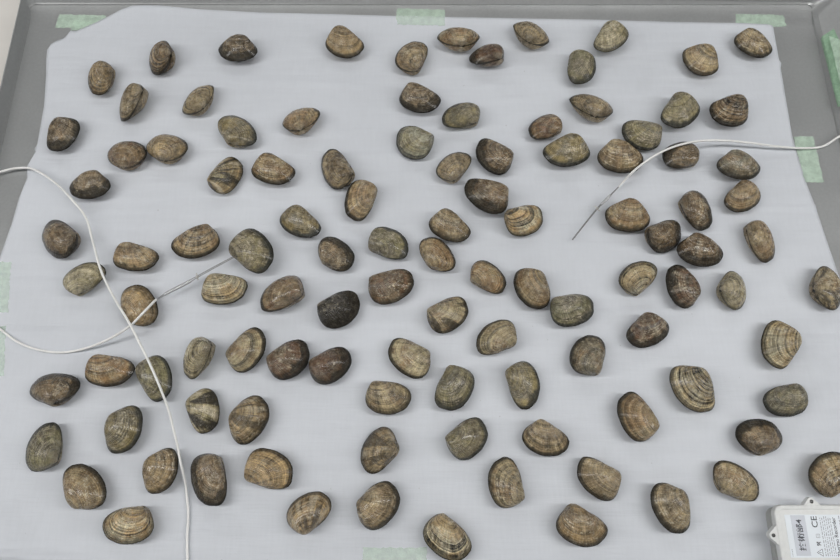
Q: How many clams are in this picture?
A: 109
